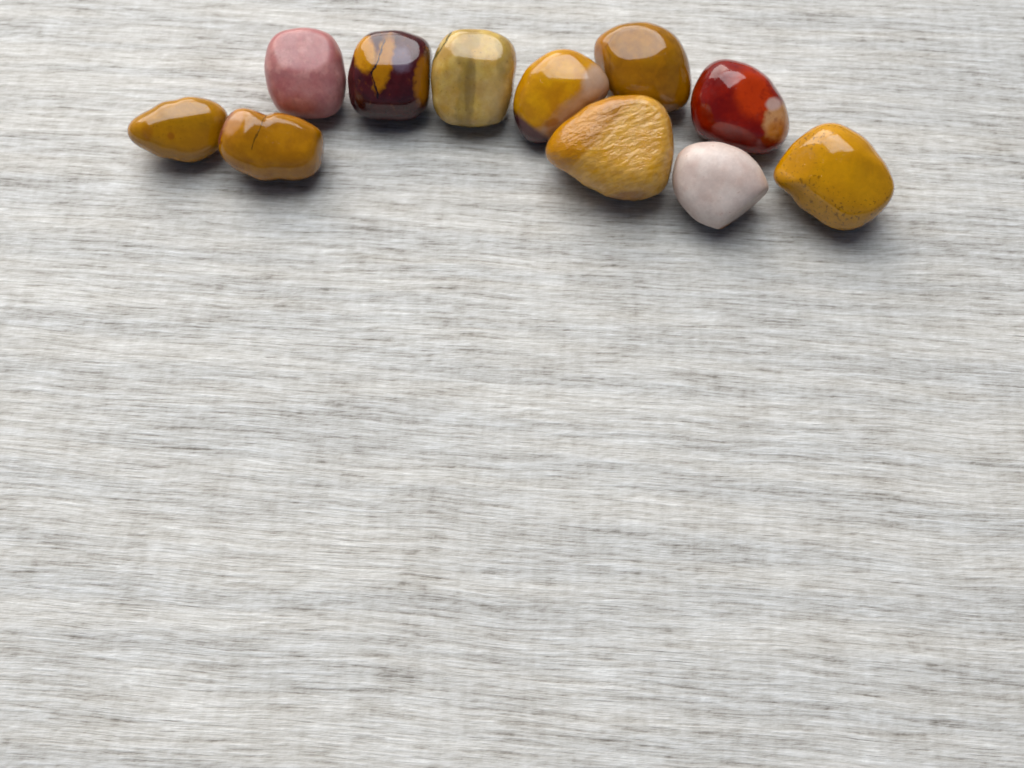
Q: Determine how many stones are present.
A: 11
